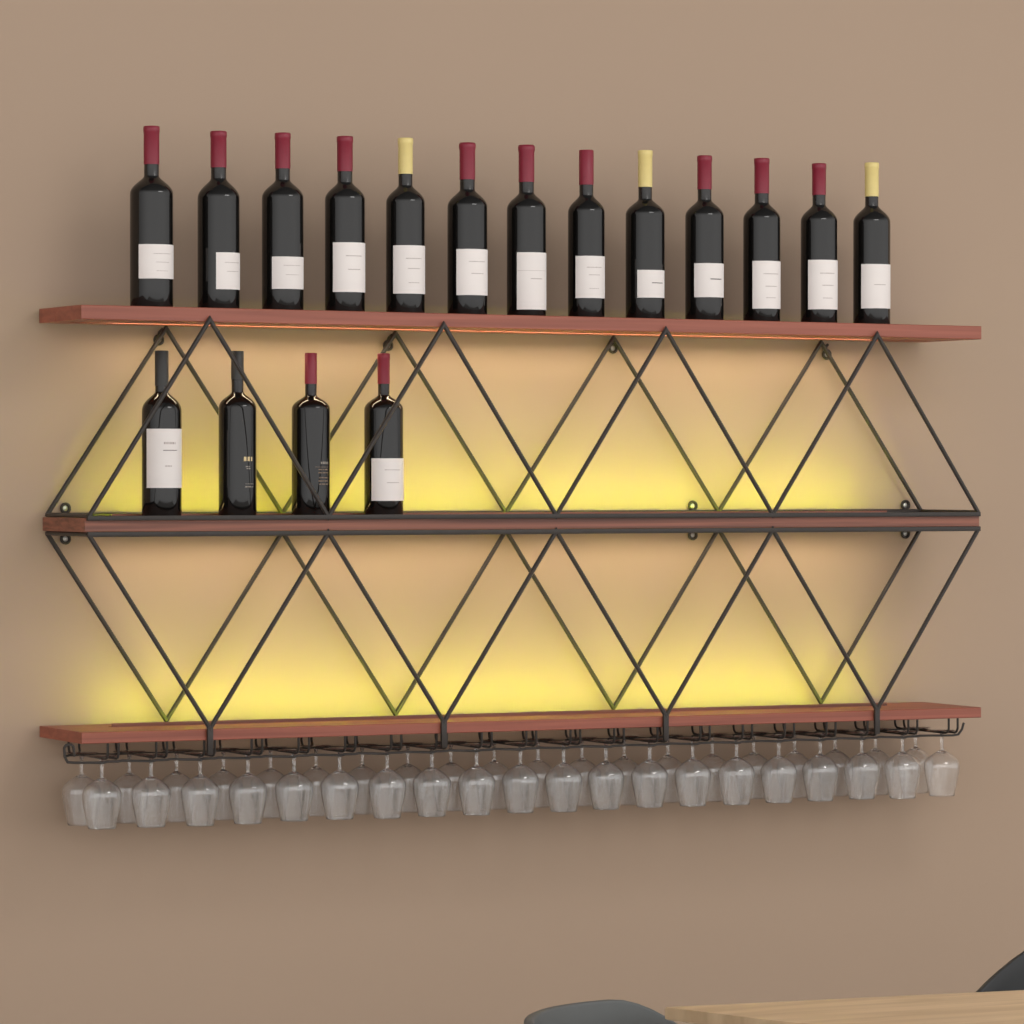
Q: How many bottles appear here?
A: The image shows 17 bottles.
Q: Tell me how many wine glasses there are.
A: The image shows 40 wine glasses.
